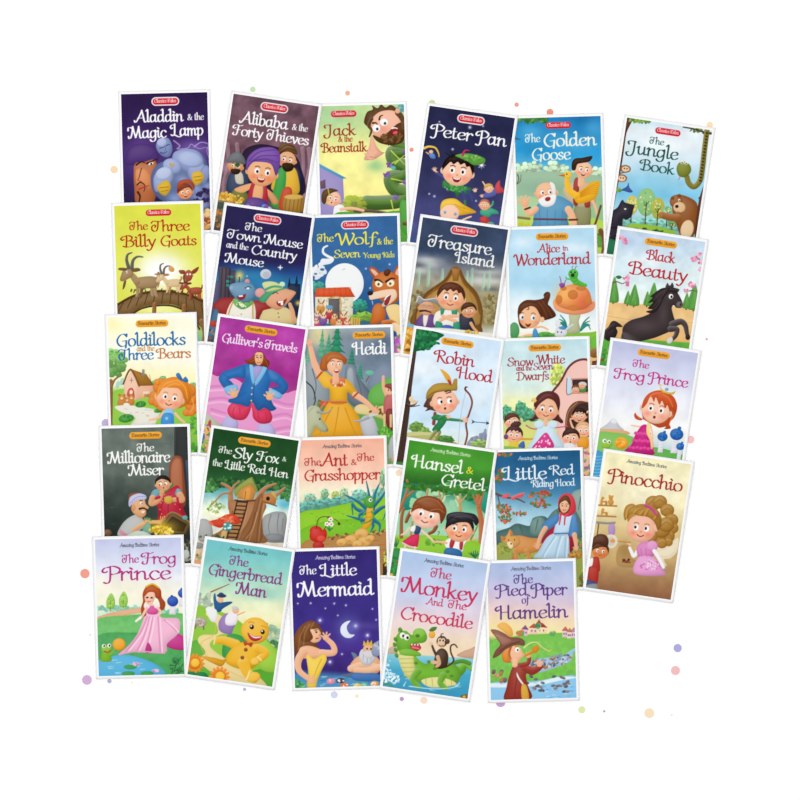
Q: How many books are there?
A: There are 29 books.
